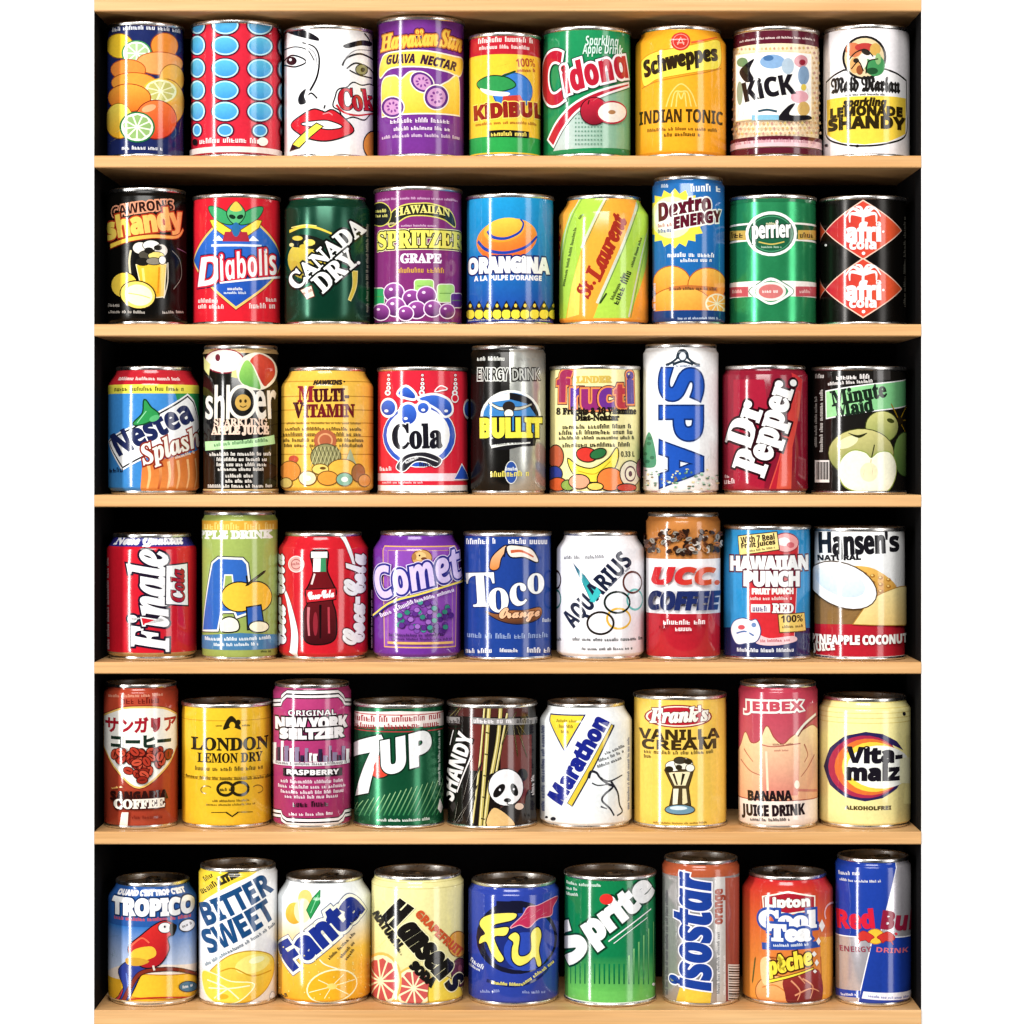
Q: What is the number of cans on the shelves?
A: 54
